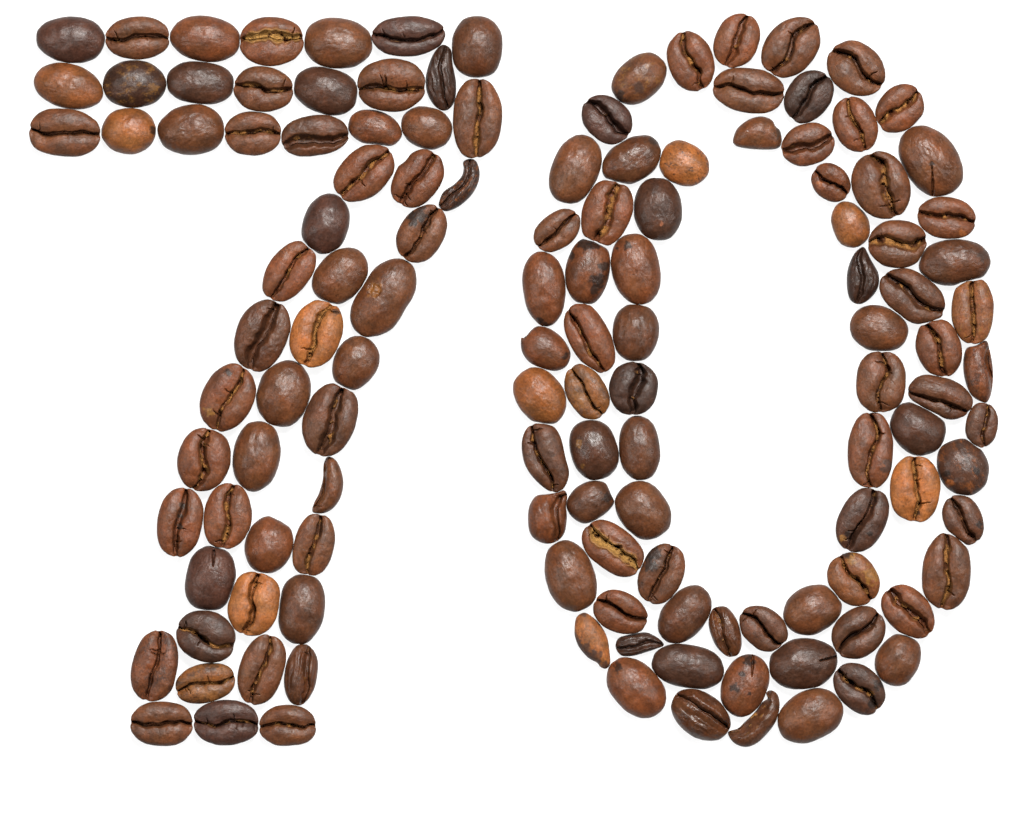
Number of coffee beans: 132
